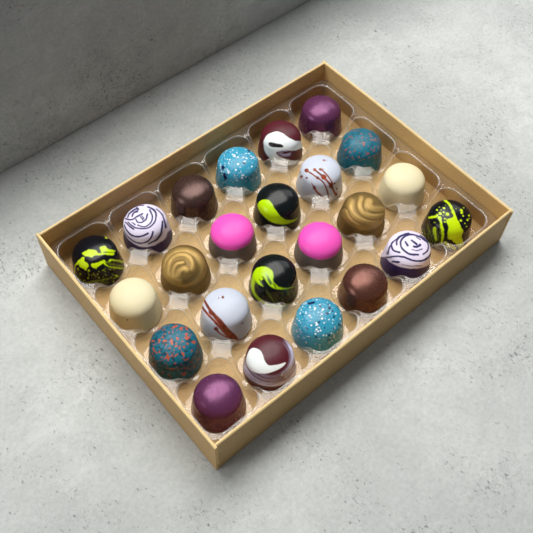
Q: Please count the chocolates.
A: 24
